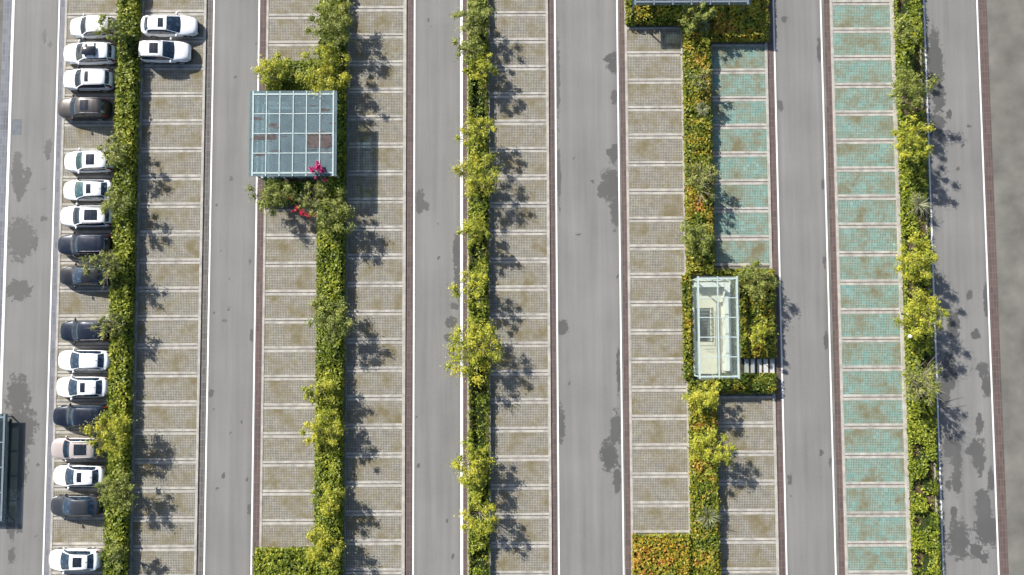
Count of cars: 19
